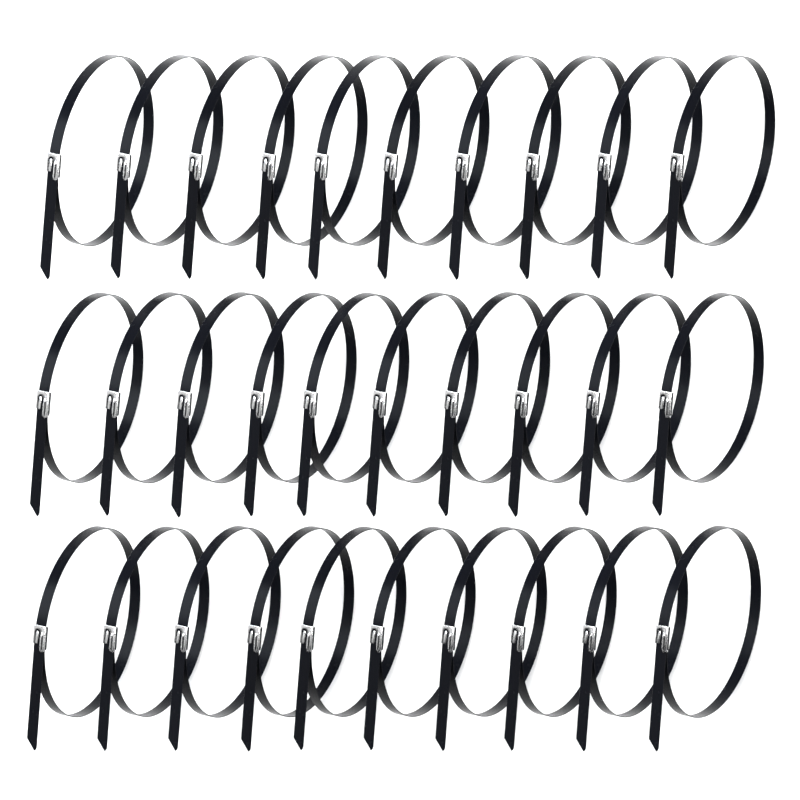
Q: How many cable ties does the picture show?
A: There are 30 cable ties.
